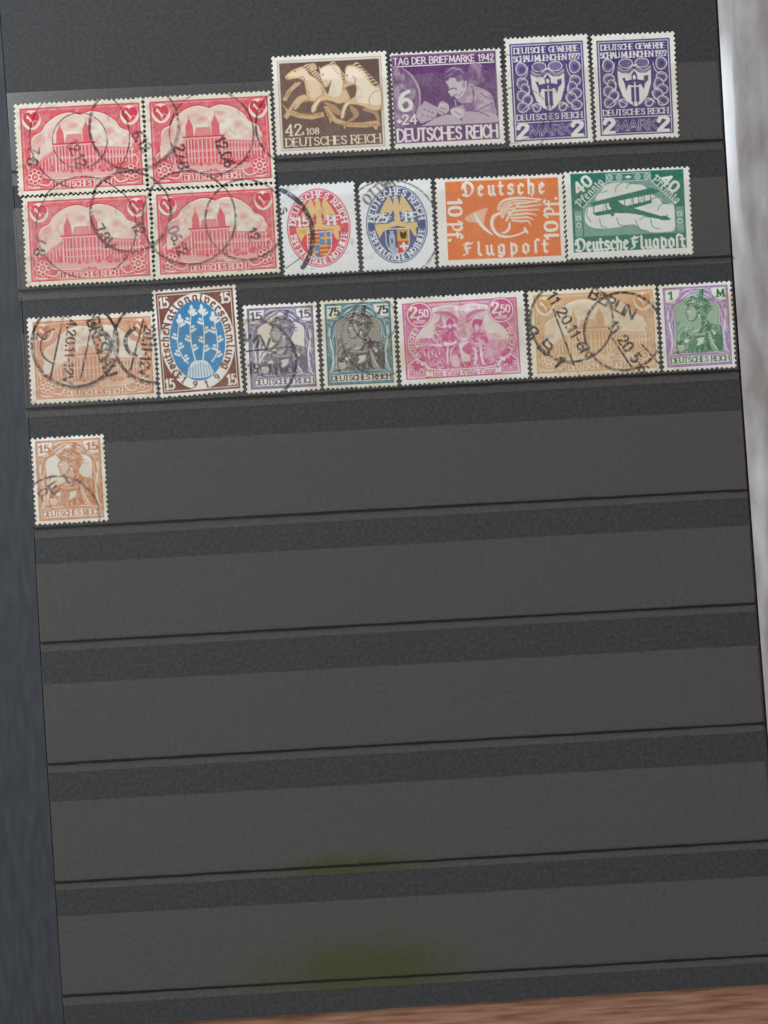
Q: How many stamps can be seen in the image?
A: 20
